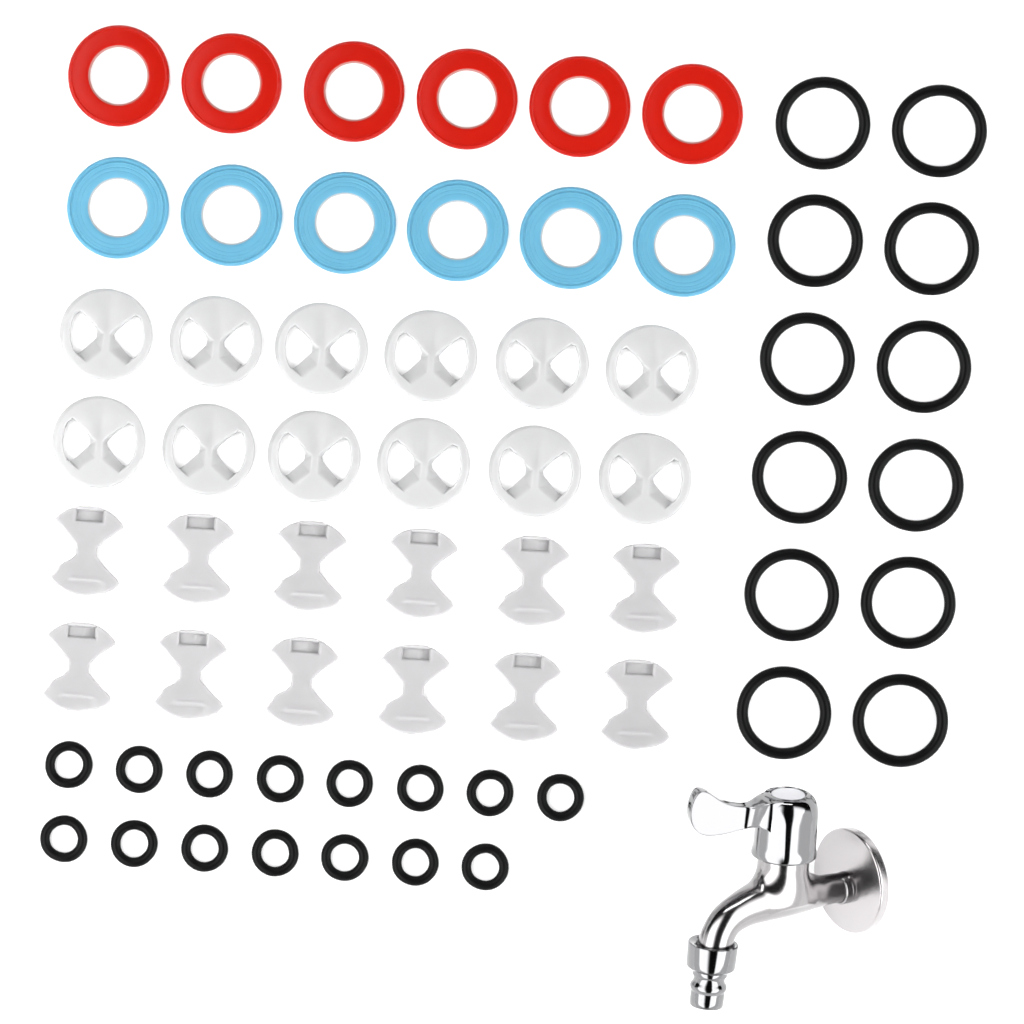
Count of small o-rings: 15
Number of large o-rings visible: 12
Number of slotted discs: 12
